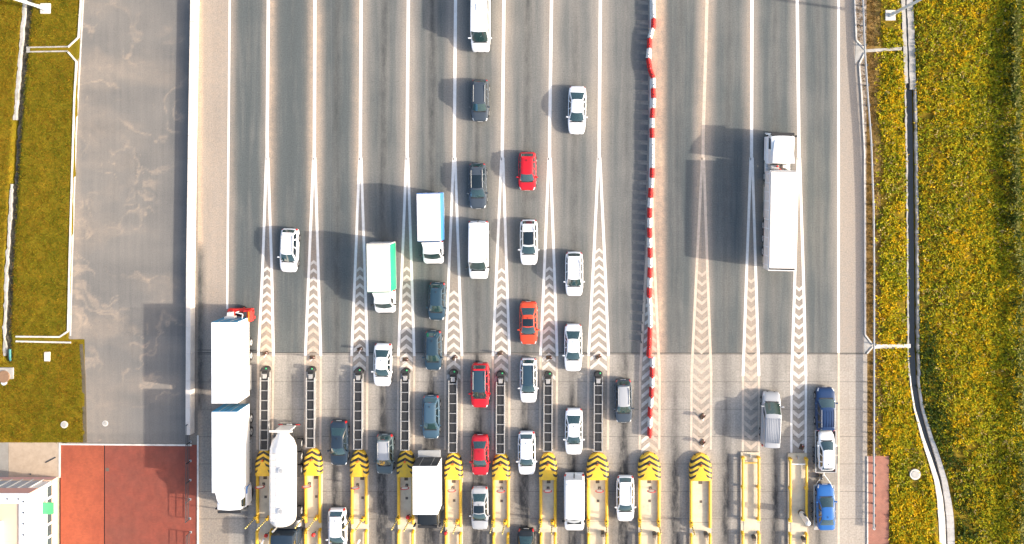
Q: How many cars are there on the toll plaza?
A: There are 28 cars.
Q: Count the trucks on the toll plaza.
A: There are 6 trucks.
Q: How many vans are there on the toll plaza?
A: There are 4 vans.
